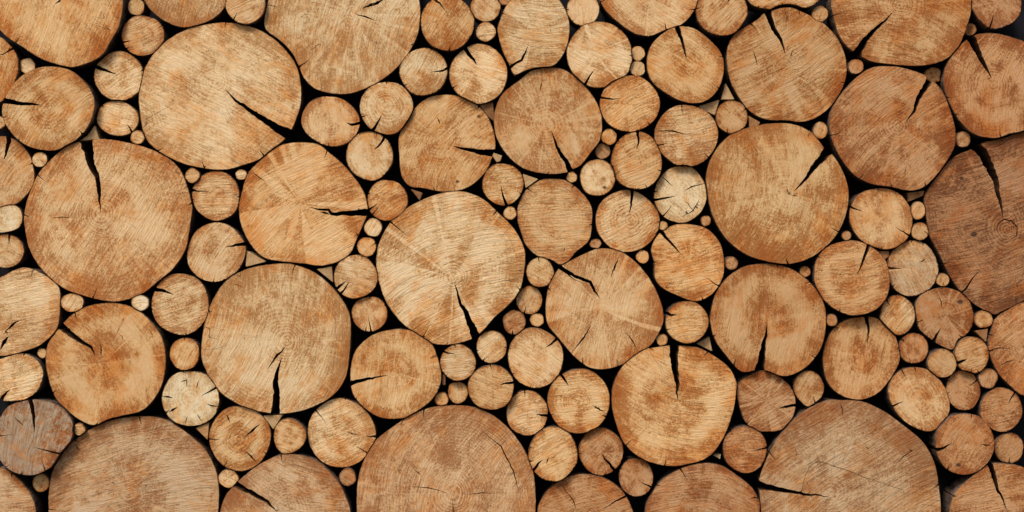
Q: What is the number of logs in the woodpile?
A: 155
